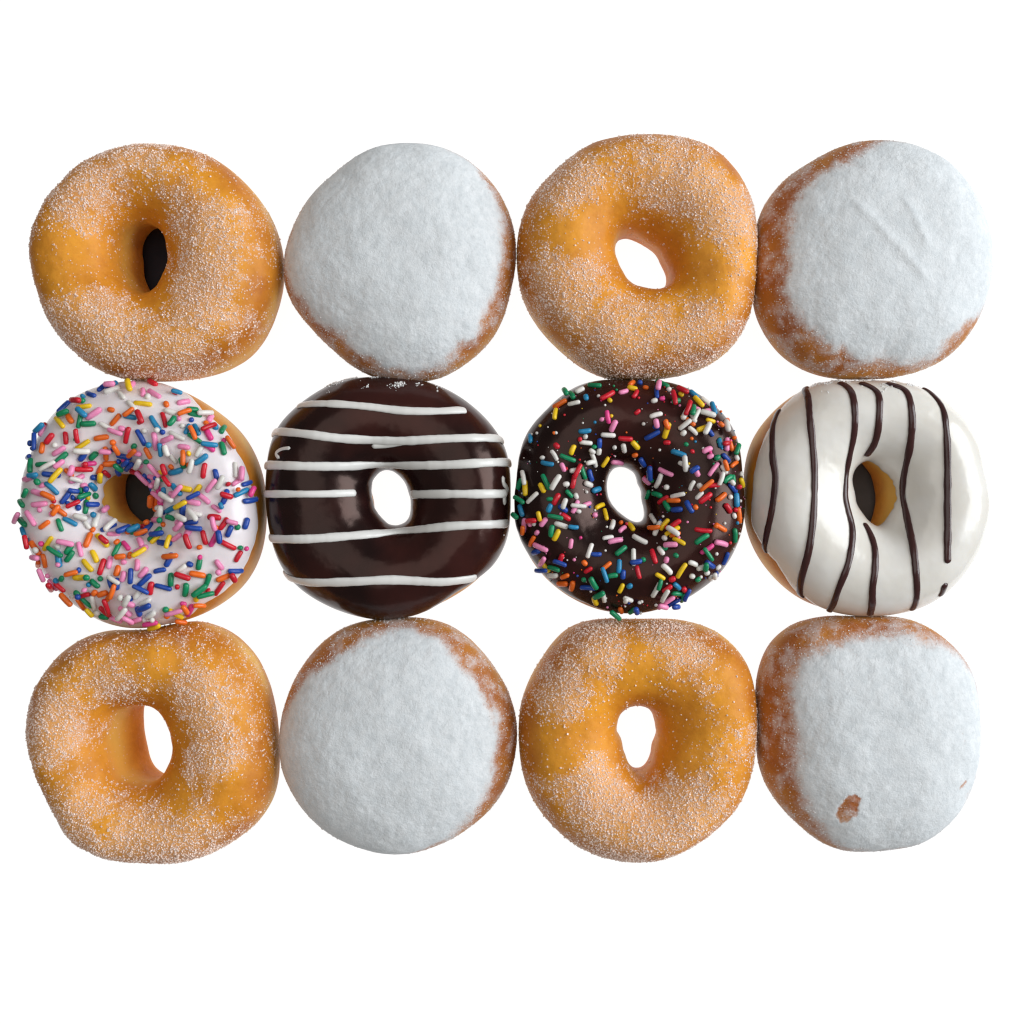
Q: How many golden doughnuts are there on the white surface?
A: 4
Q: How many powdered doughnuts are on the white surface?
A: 4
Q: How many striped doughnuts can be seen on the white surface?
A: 2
